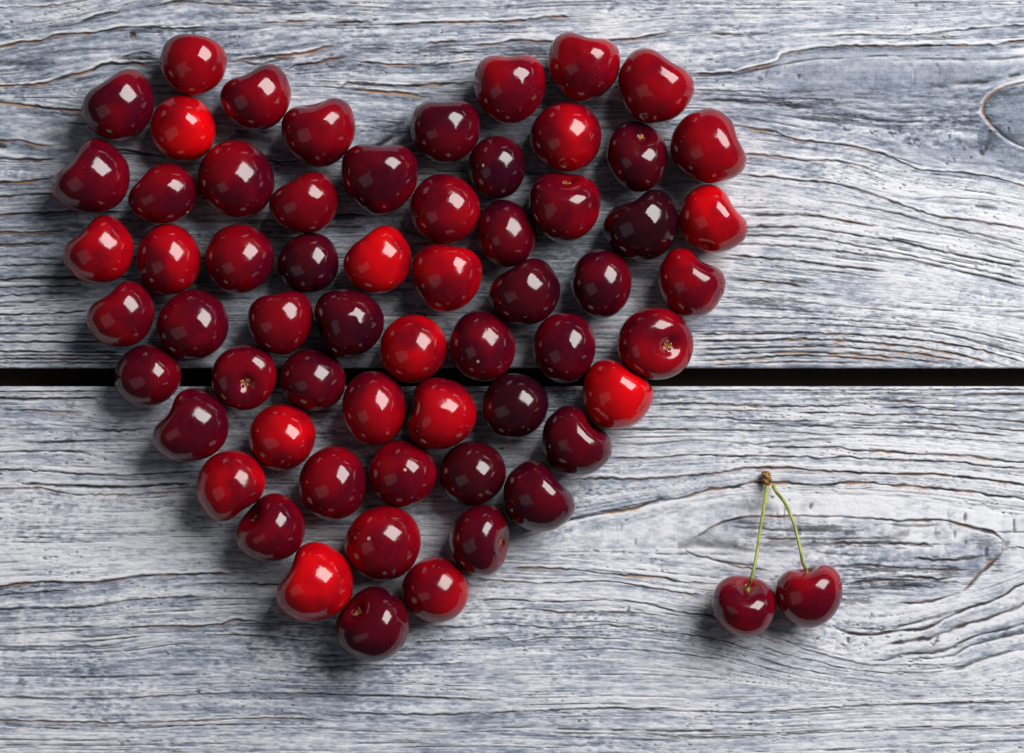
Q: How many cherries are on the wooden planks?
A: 63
